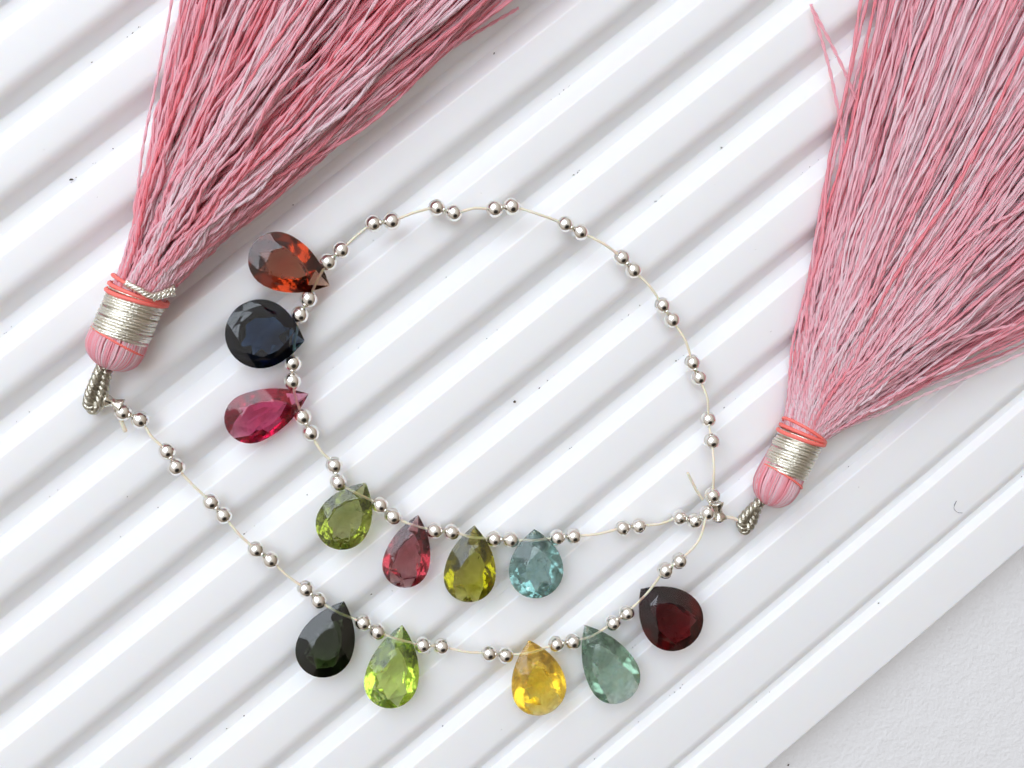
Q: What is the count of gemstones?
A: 12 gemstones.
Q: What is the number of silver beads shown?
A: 62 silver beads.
